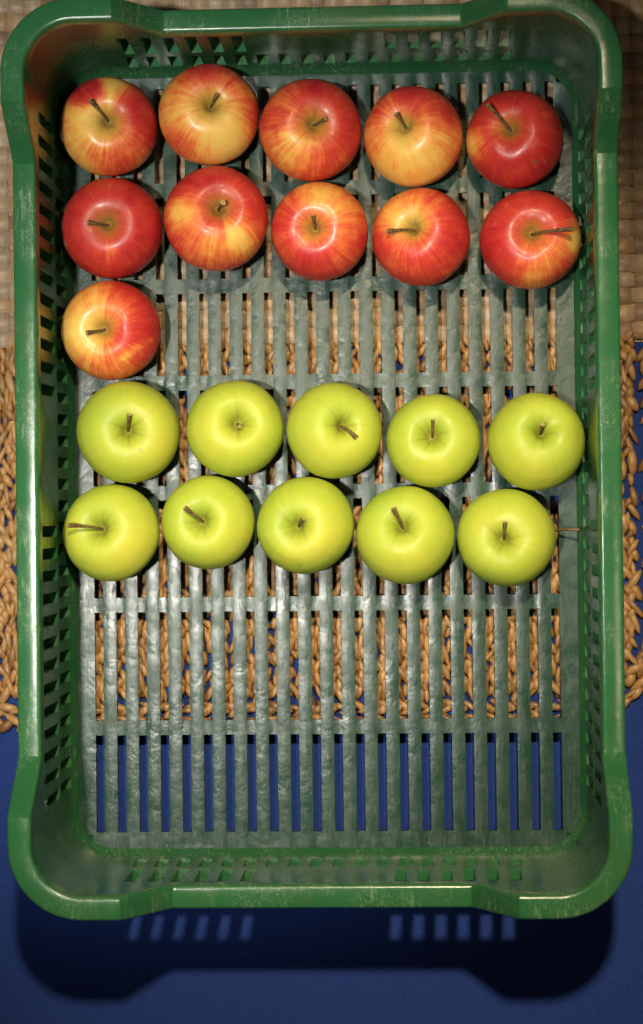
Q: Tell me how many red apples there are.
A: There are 11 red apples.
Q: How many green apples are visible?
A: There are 10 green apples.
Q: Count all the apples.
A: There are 21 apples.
